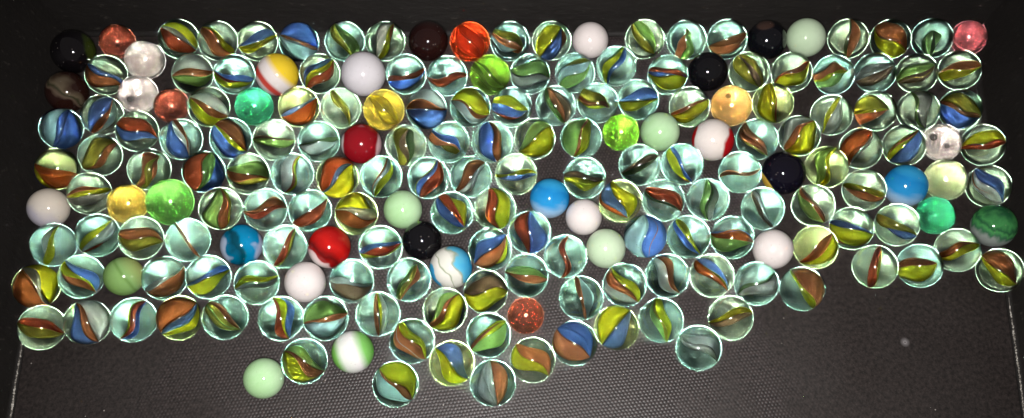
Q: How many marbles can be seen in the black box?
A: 193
